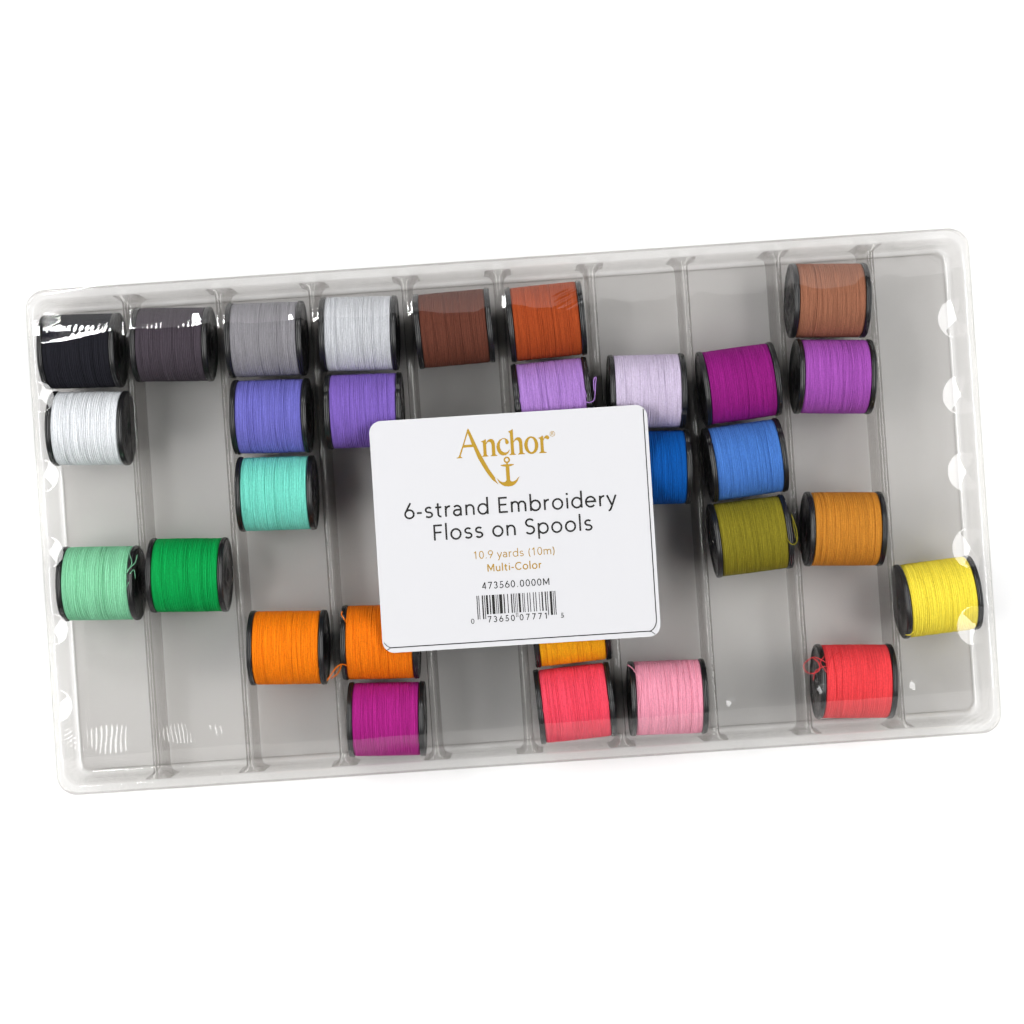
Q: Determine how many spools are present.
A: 29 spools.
